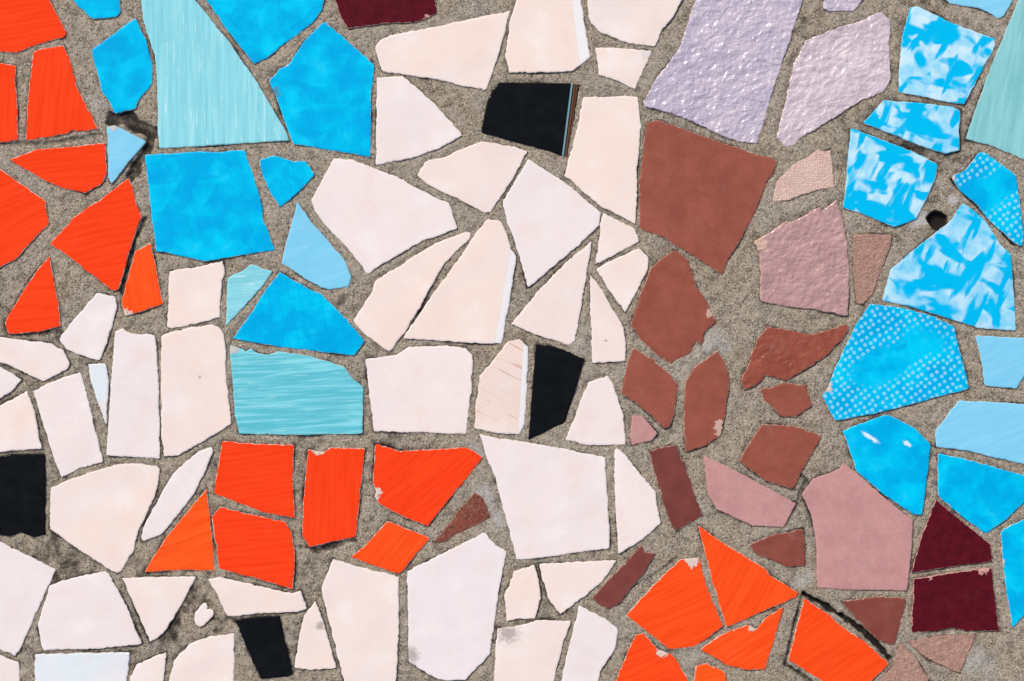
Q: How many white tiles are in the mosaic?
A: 47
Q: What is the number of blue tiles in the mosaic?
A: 25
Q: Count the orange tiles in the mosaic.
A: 20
